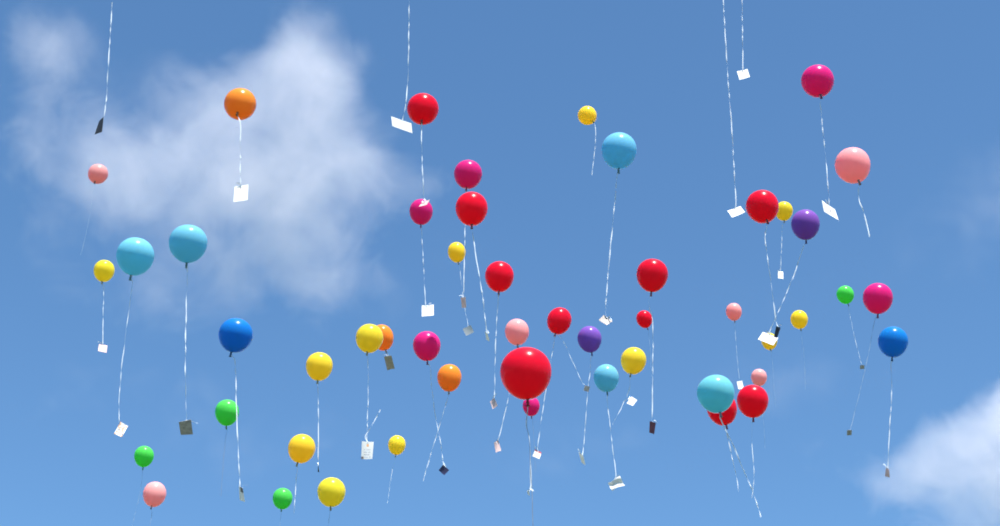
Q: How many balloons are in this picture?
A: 50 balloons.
